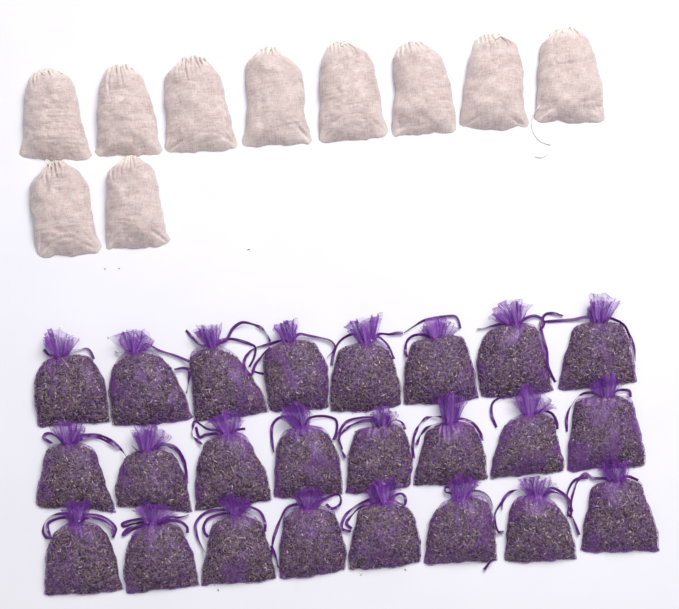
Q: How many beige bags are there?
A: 10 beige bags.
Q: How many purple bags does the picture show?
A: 24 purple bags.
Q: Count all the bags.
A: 34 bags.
